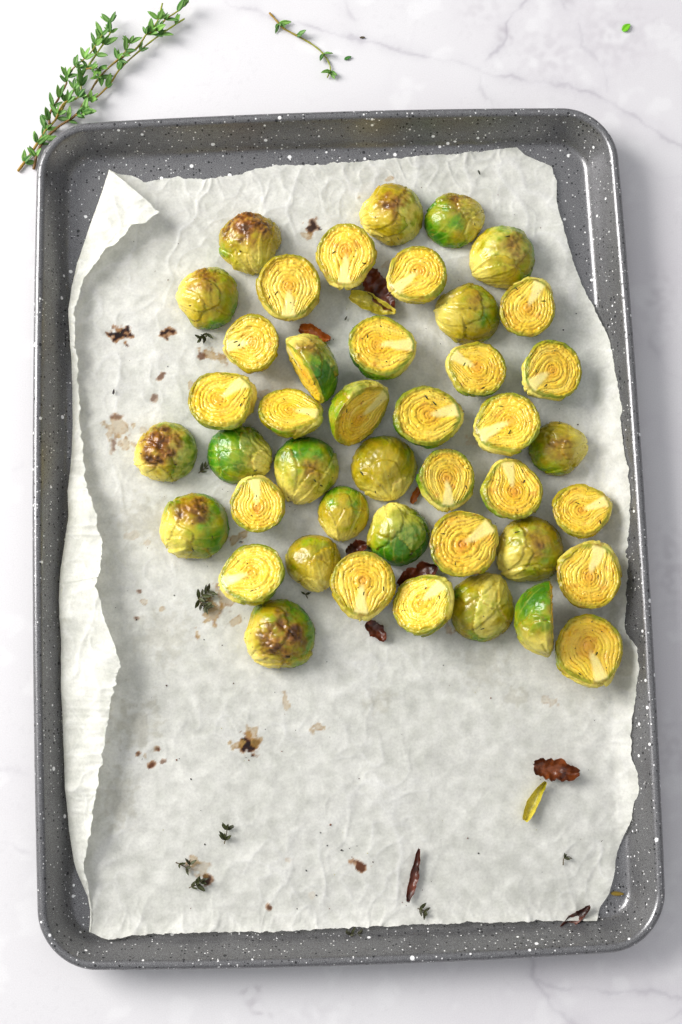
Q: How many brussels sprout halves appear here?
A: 43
